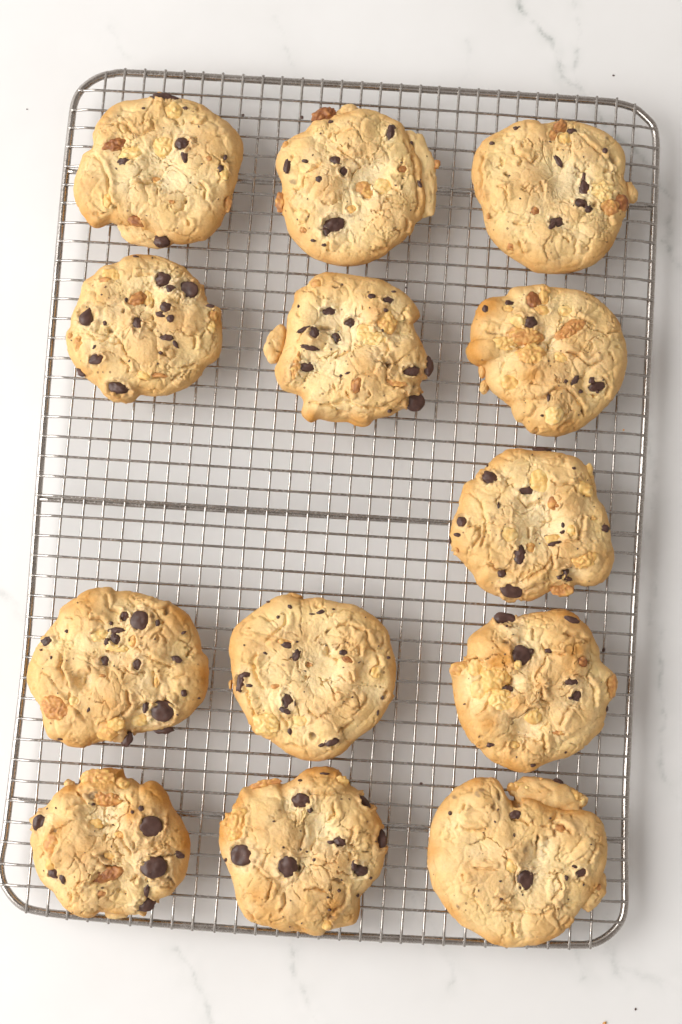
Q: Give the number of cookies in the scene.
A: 13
